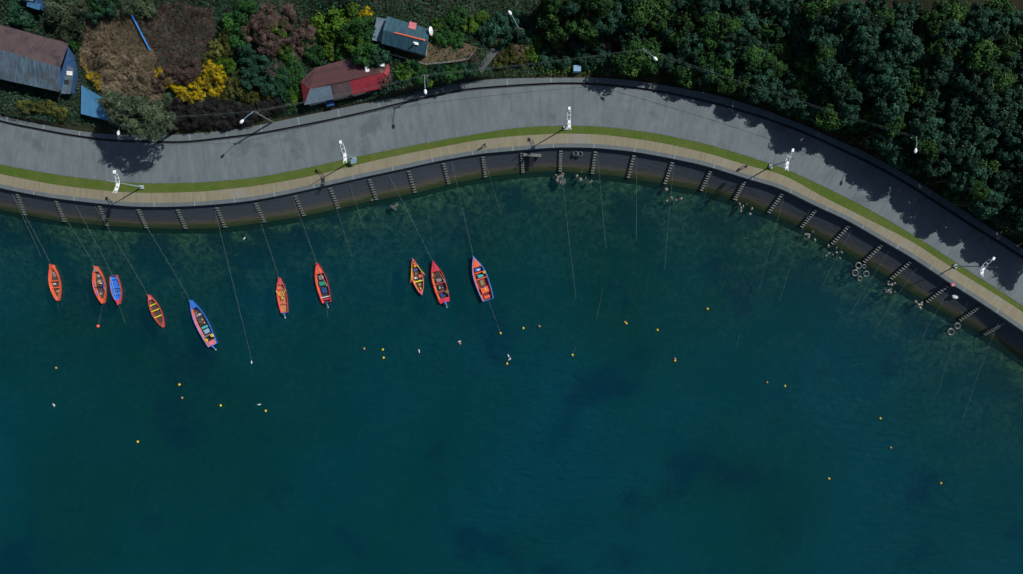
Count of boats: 10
